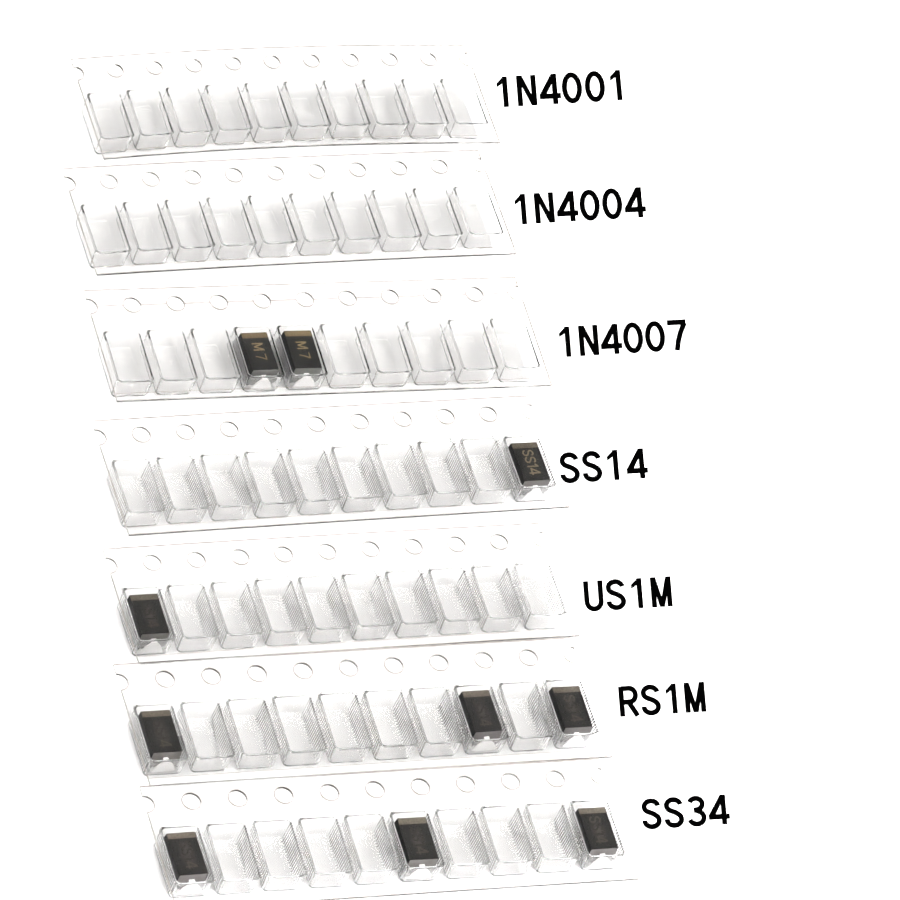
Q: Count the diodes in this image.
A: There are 10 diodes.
